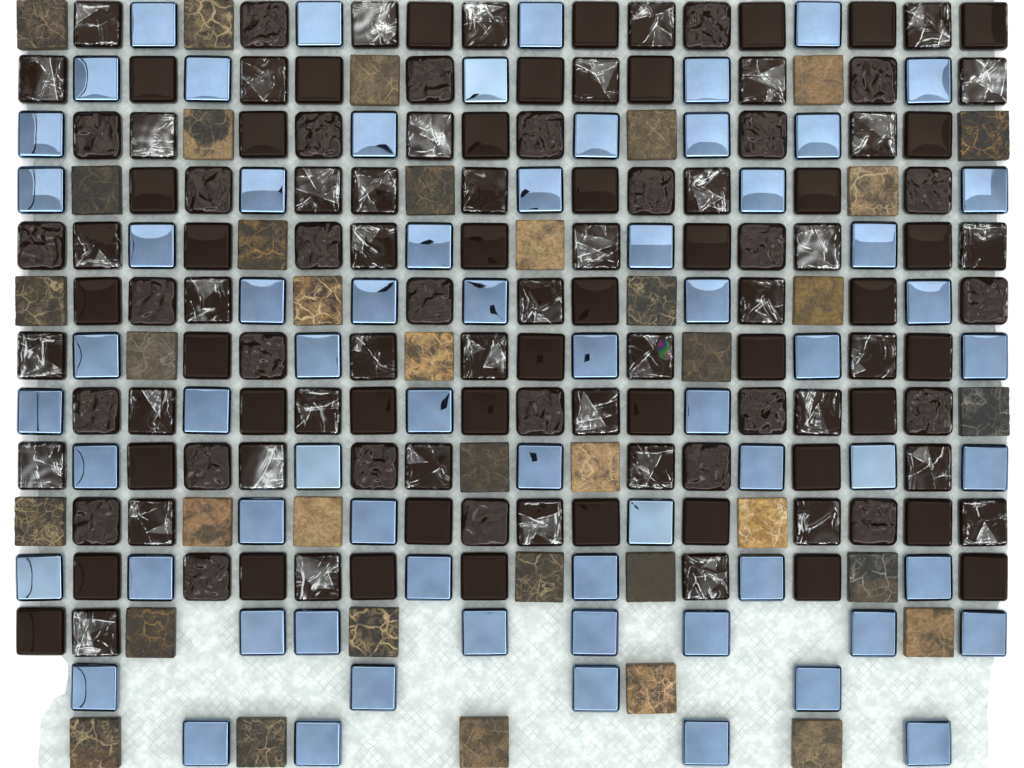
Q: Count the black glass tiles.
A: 119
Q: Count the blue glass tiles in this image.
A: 67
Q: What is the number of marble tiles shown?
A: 37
